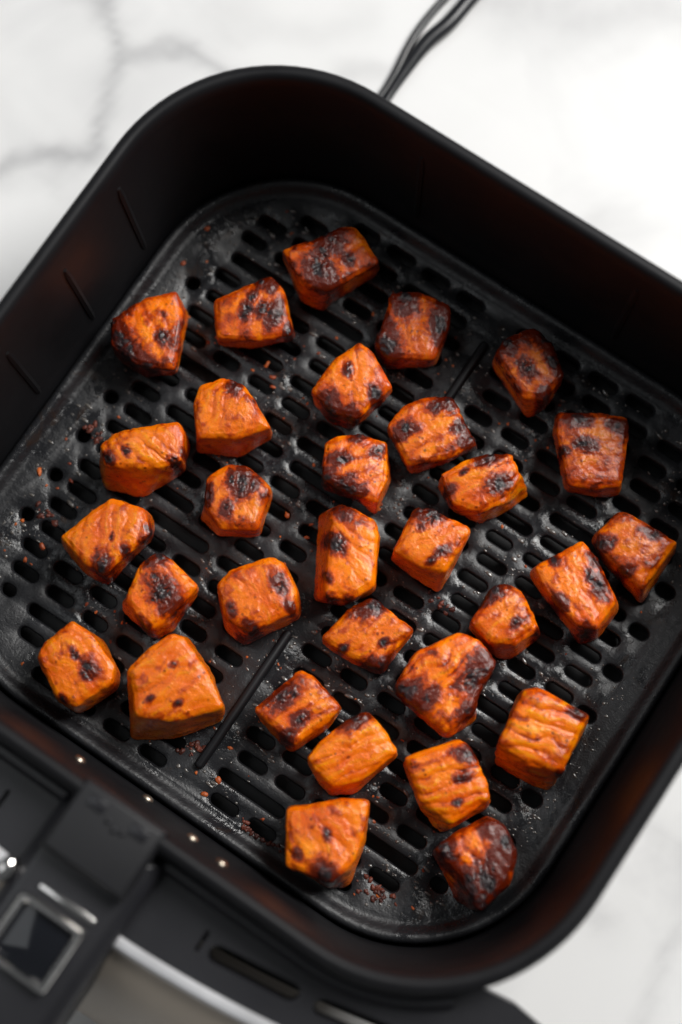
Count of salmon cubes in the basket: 31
